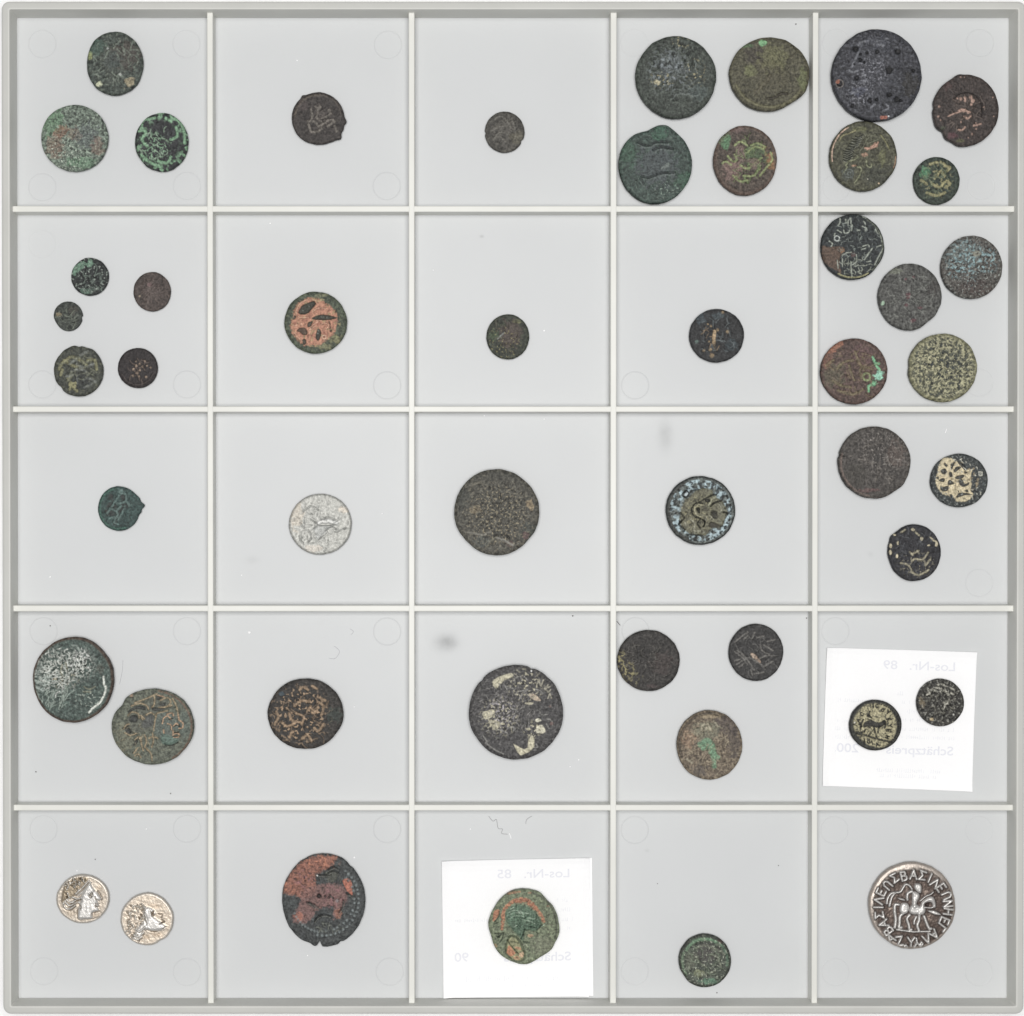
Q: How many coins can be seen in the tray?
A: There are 48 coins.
